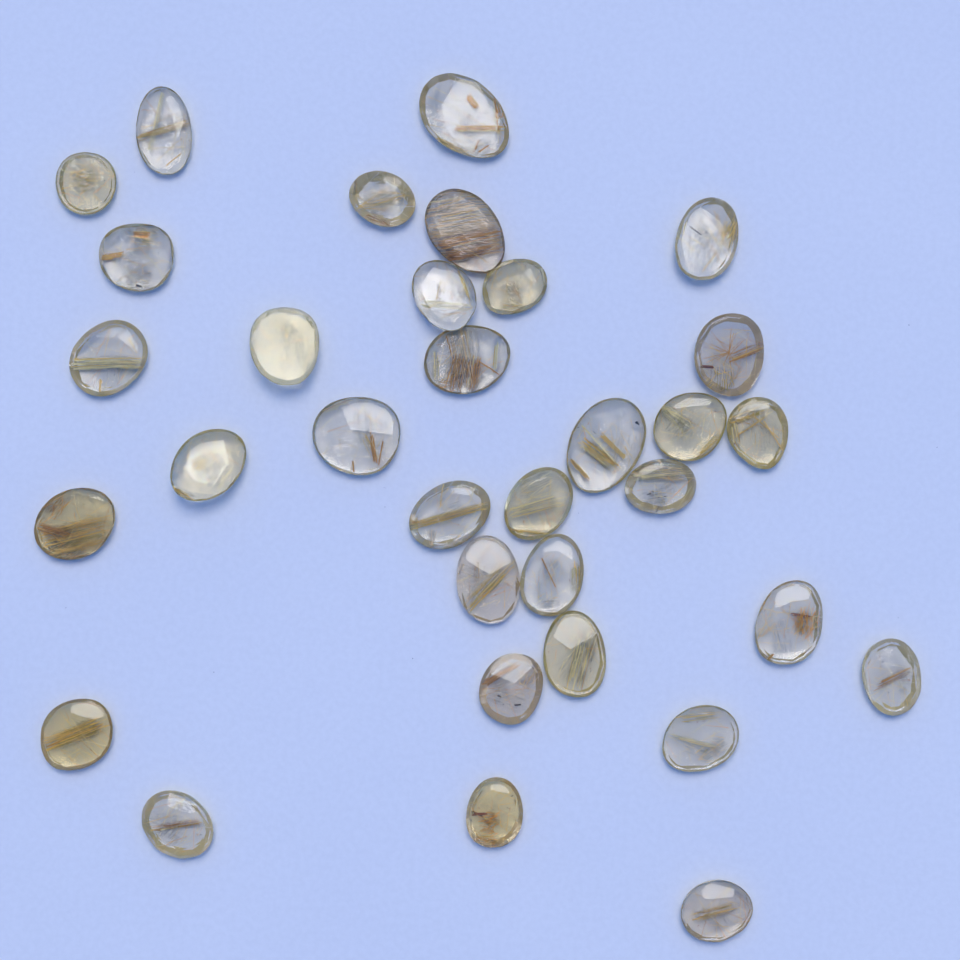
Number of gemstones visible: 33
